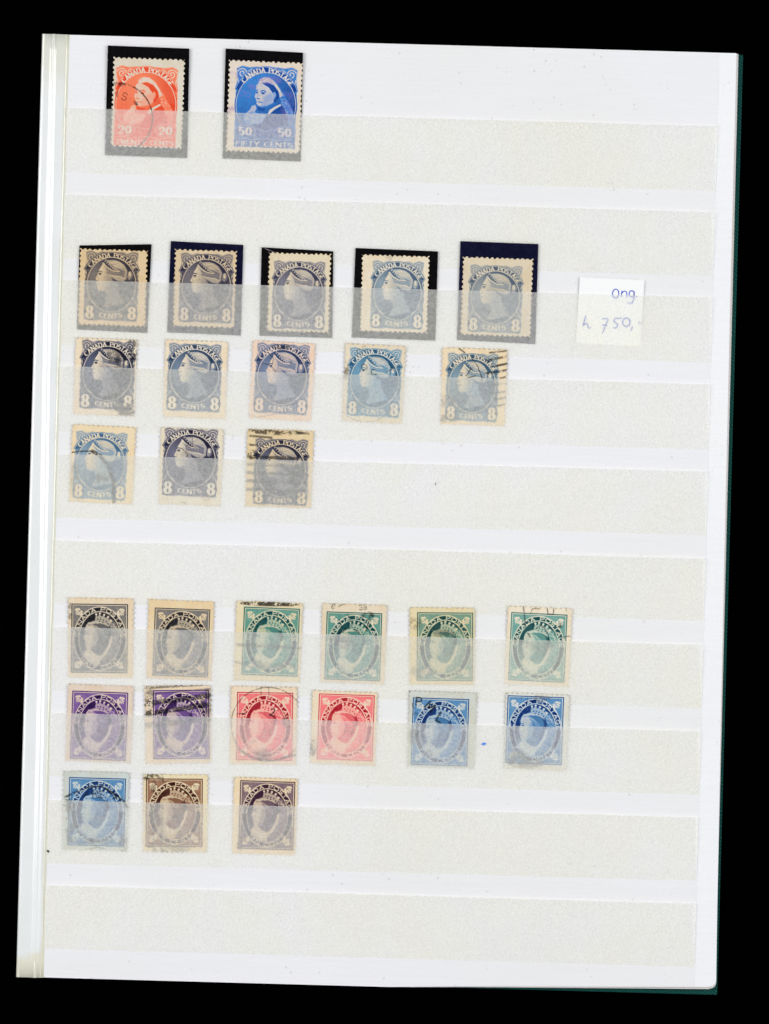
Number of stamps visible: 30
